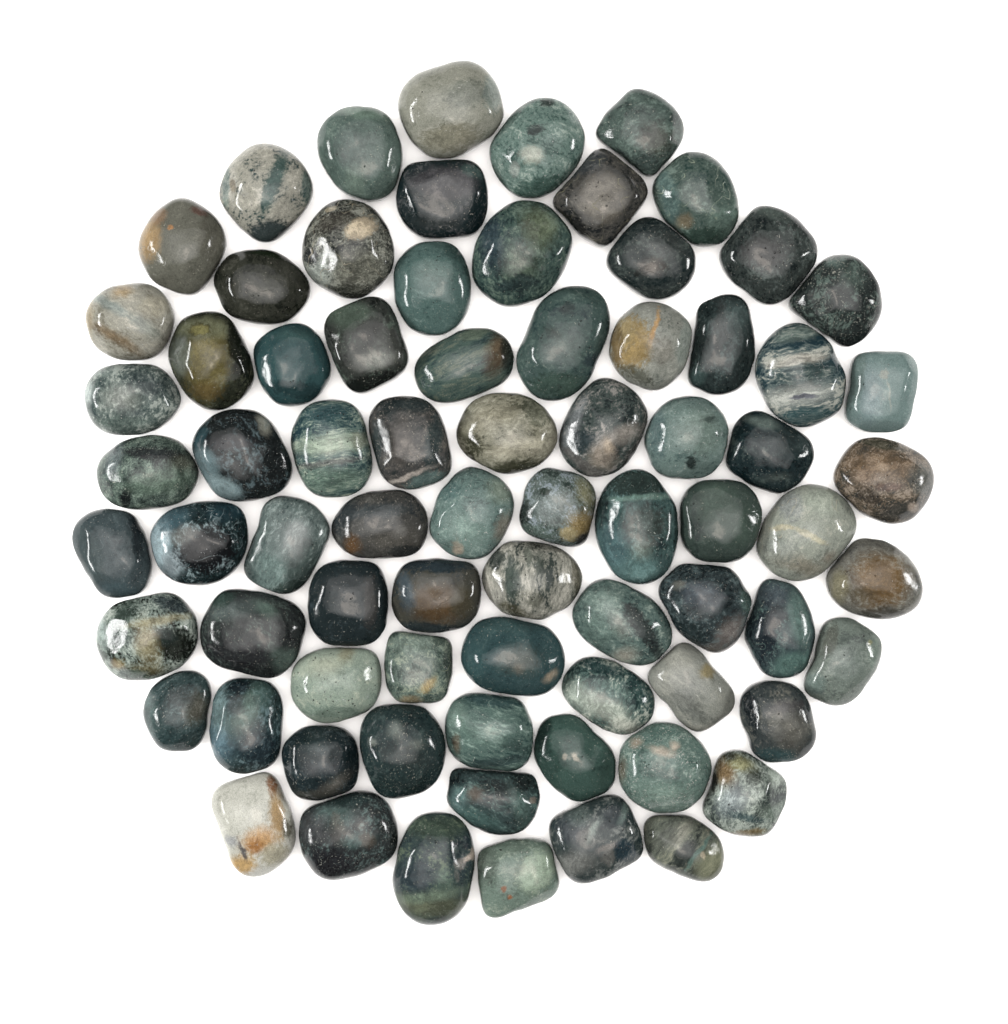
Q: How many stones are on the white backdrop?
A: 76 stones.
